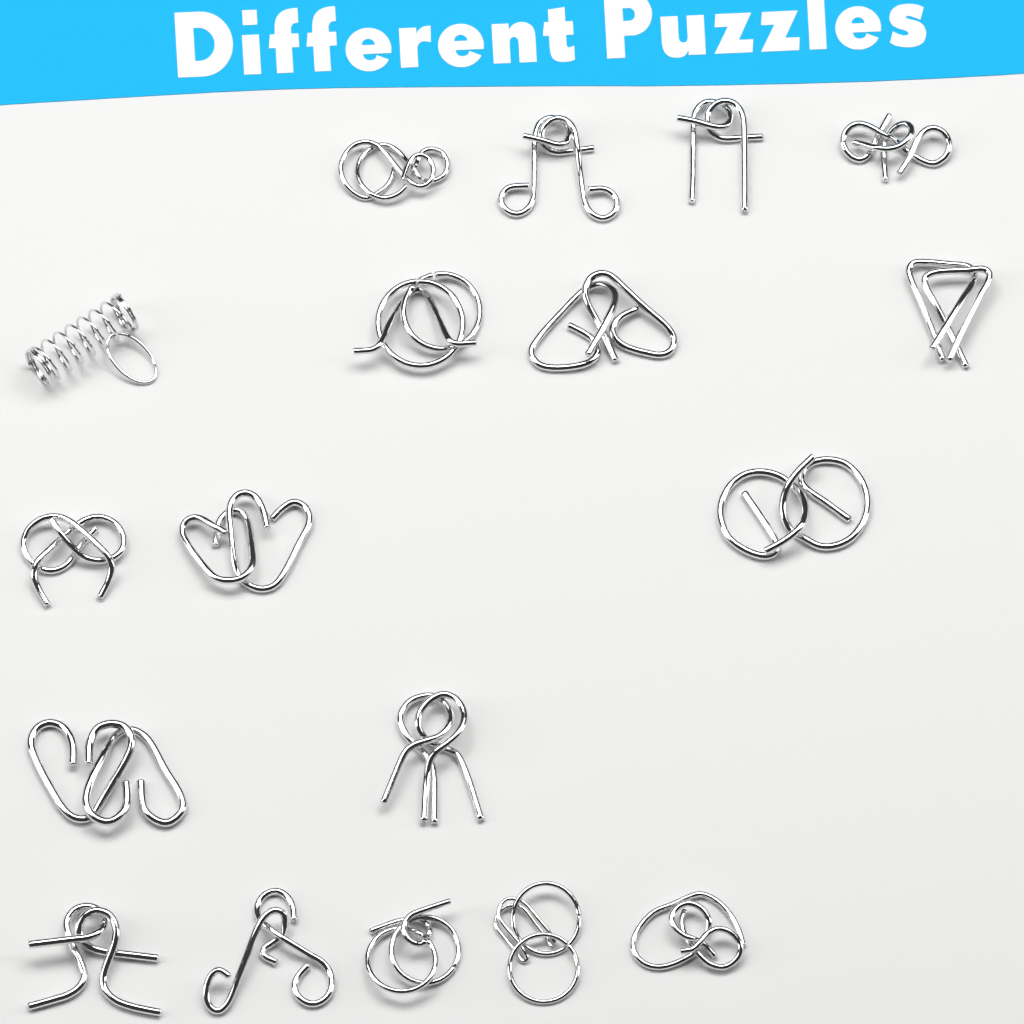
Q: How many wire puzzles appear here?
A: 18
